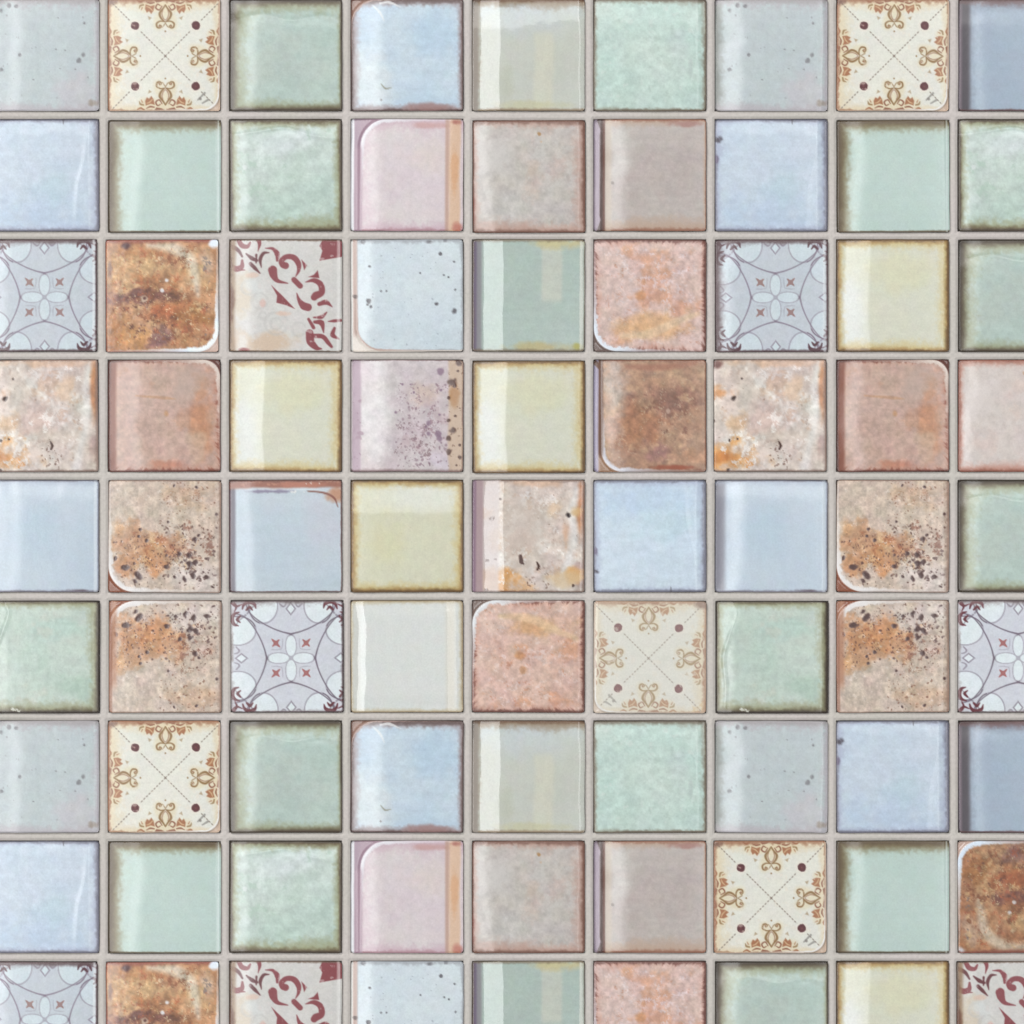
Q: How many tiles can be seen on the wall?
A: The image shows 81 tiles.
